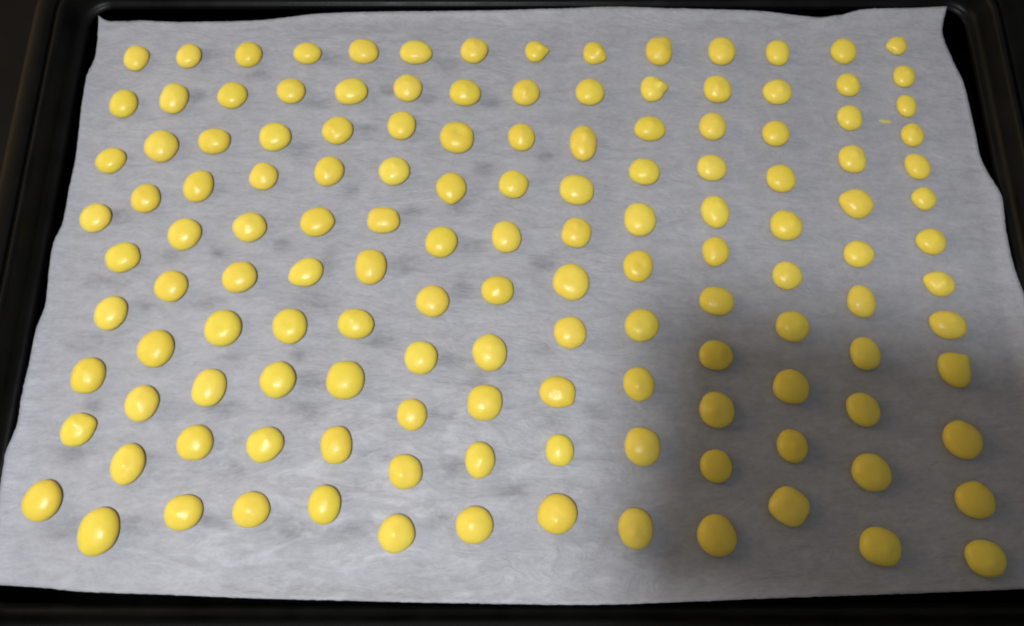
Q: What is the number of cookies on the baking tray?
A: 138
